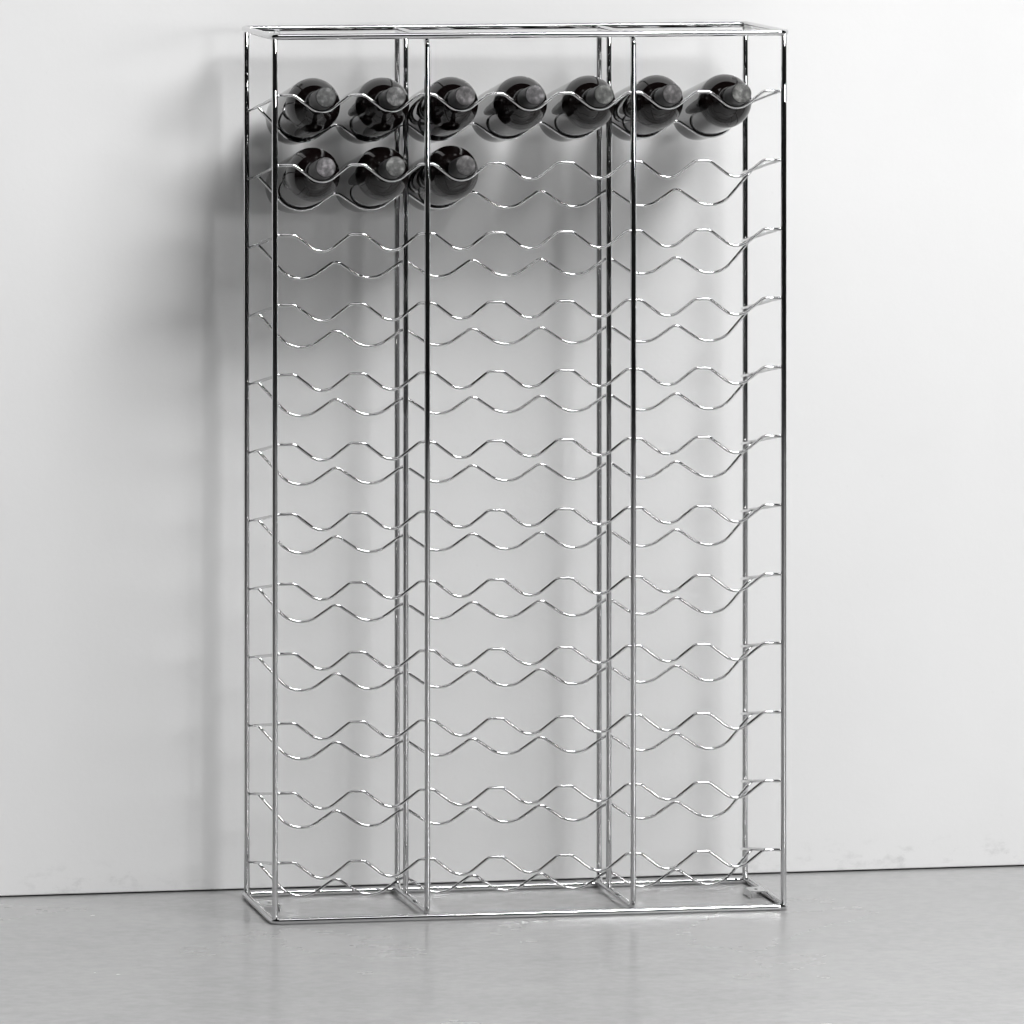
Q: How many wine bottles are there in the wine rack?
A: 10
